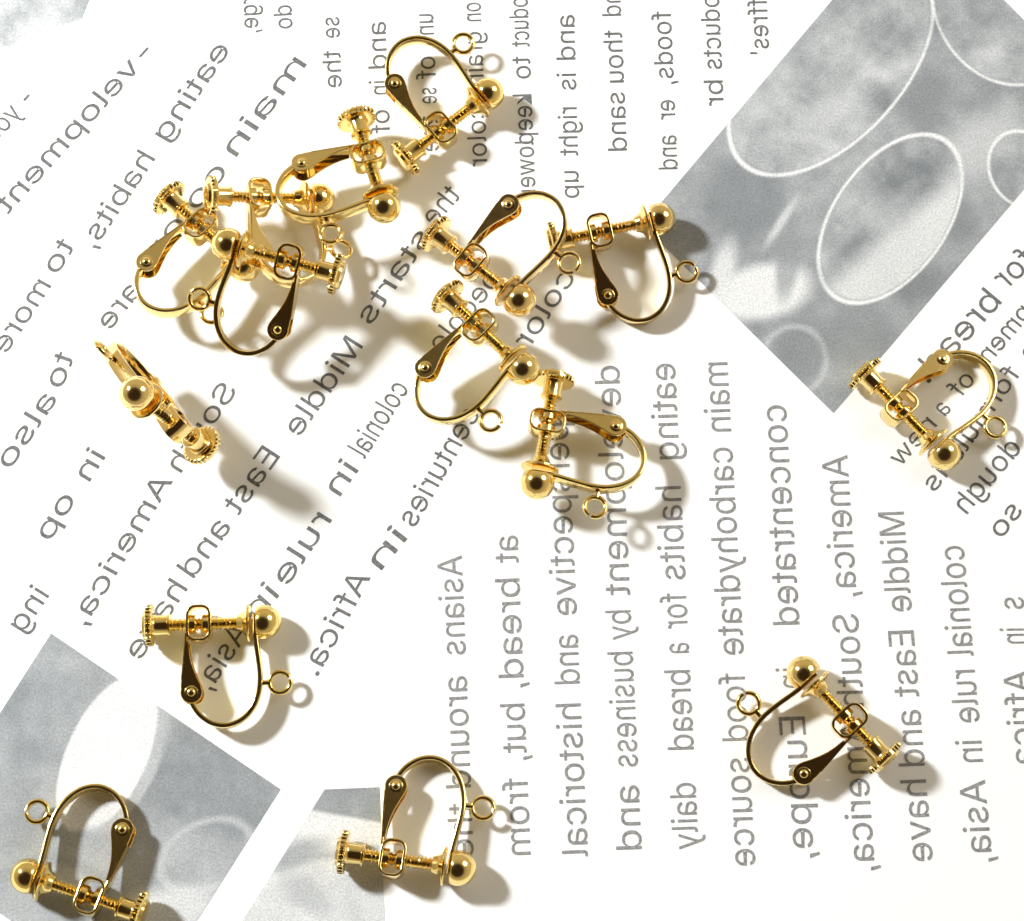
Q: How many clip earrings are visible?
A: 15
